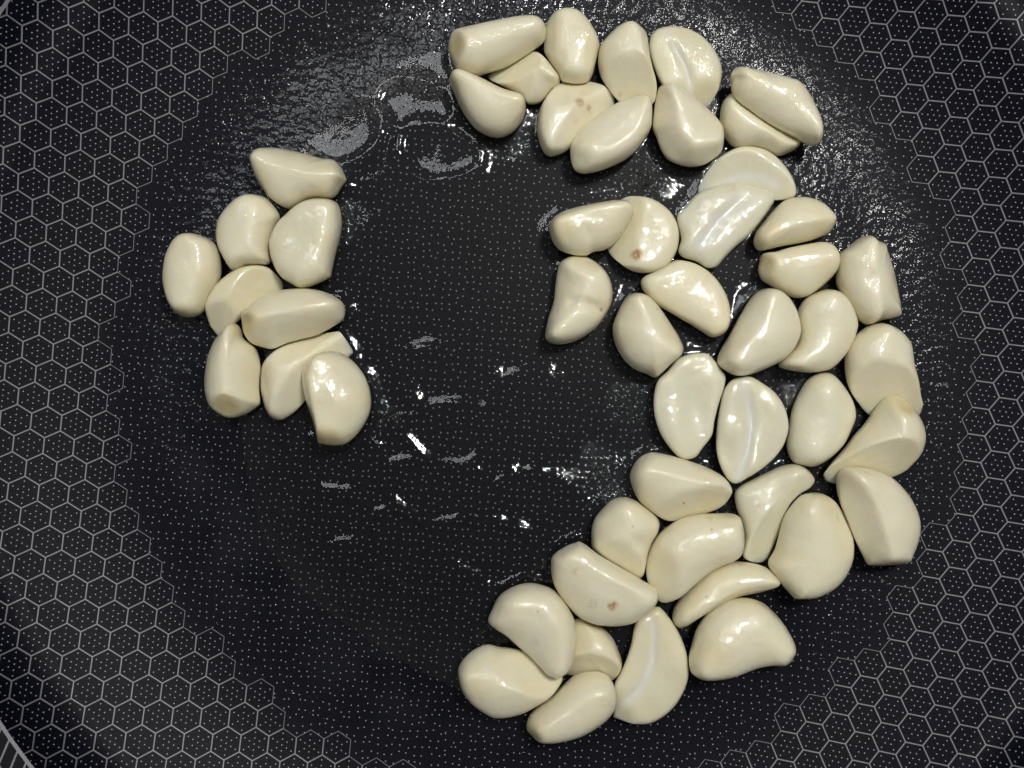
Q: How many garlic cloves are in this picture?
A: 51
